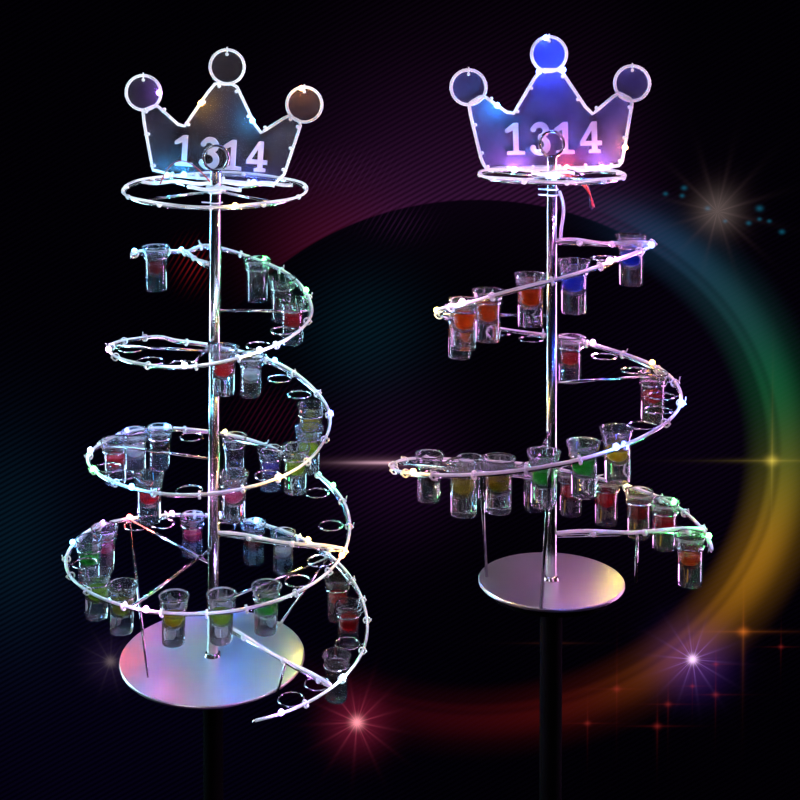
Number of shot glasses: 50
